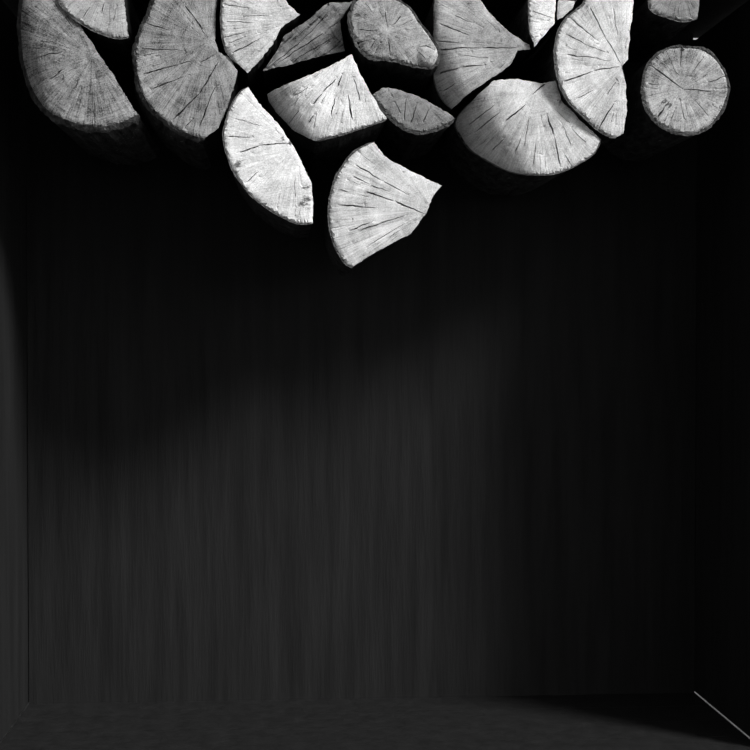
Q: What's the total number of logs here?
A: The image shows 17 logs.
